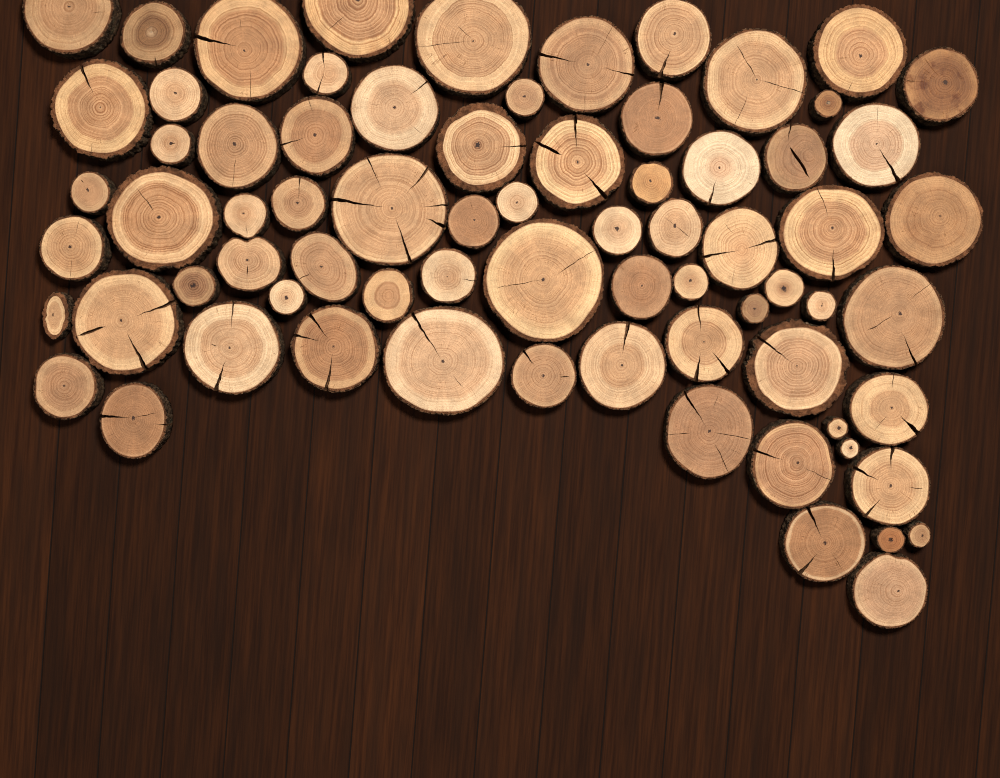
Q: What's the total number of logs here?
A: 73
